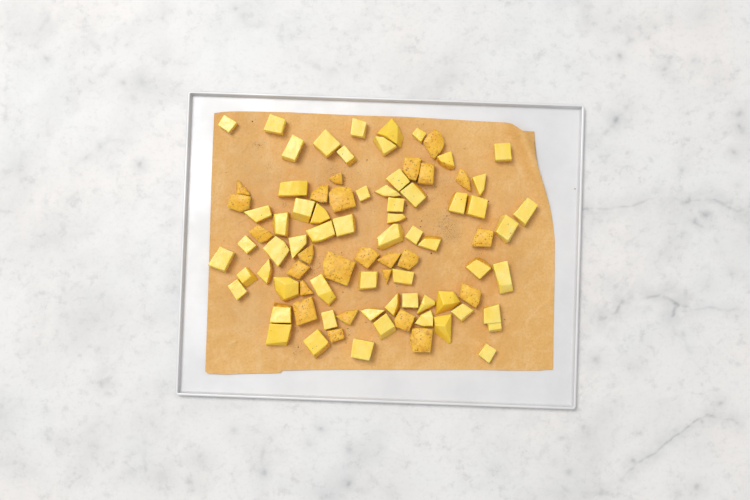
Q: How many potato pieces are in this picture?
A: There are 86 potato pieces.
